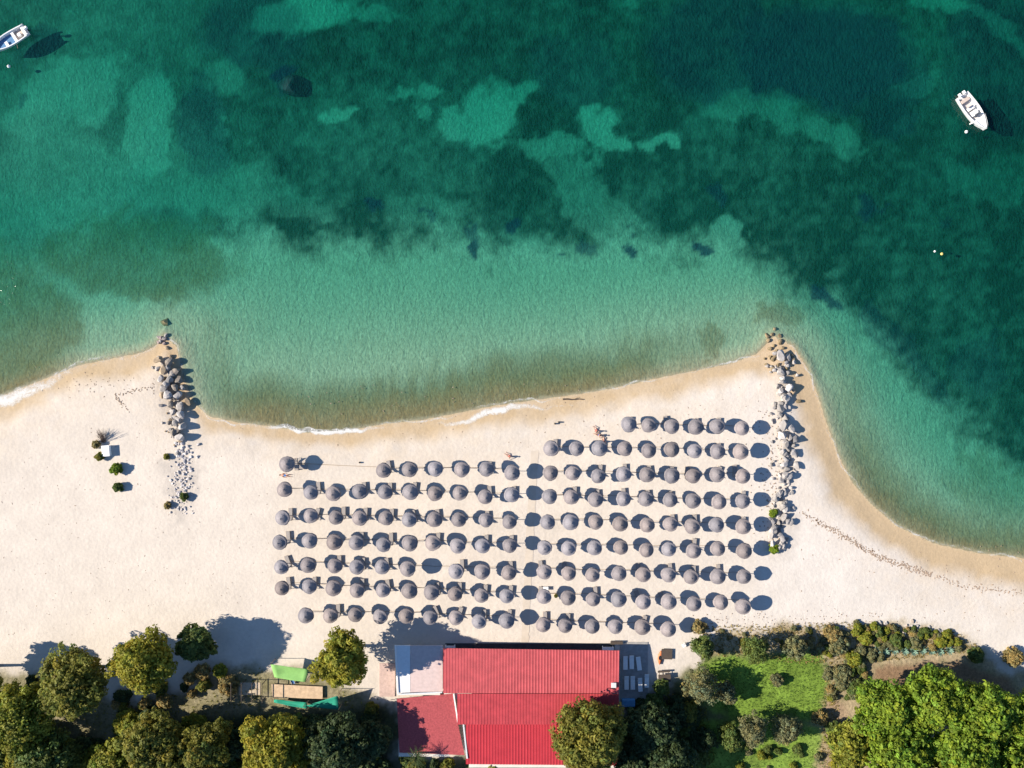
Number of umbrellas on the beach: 140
